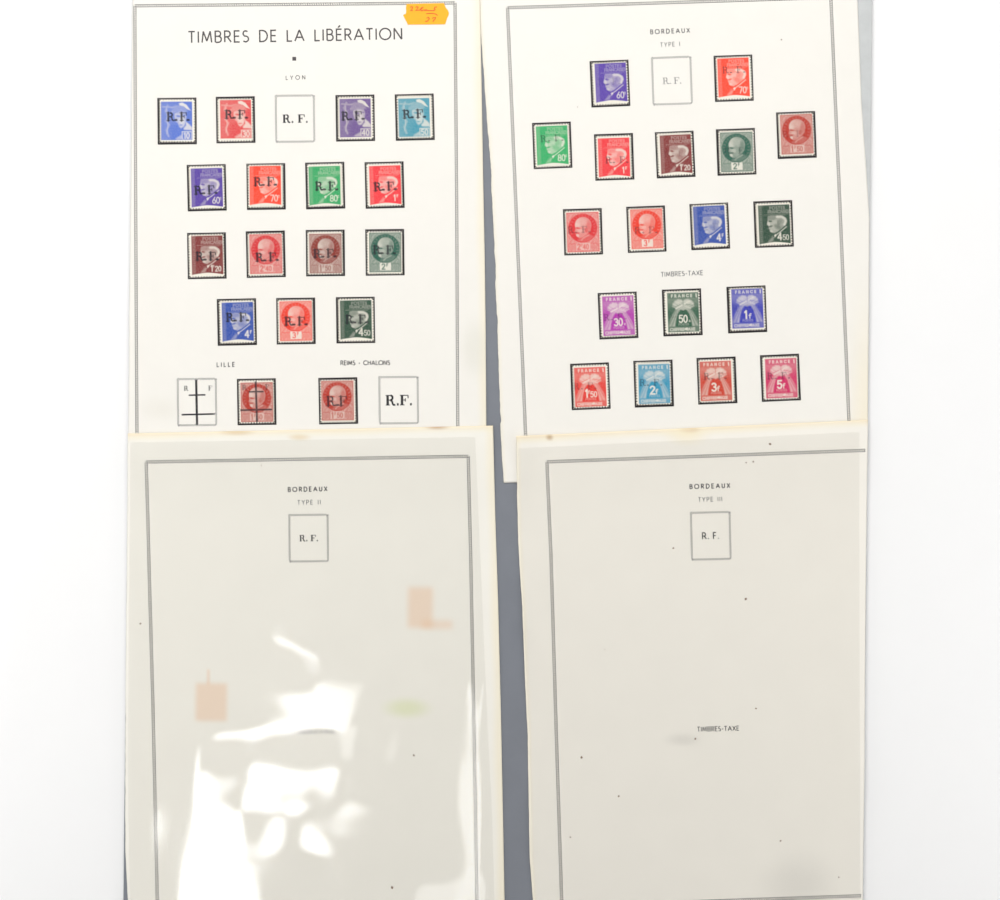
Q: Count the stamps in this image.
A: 35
